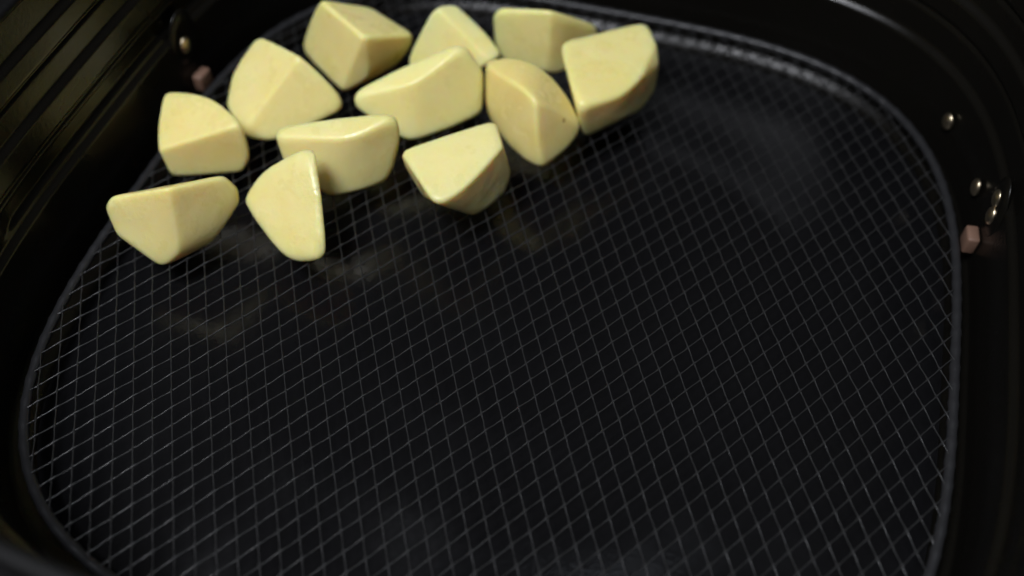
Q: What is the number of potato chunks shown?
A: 12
